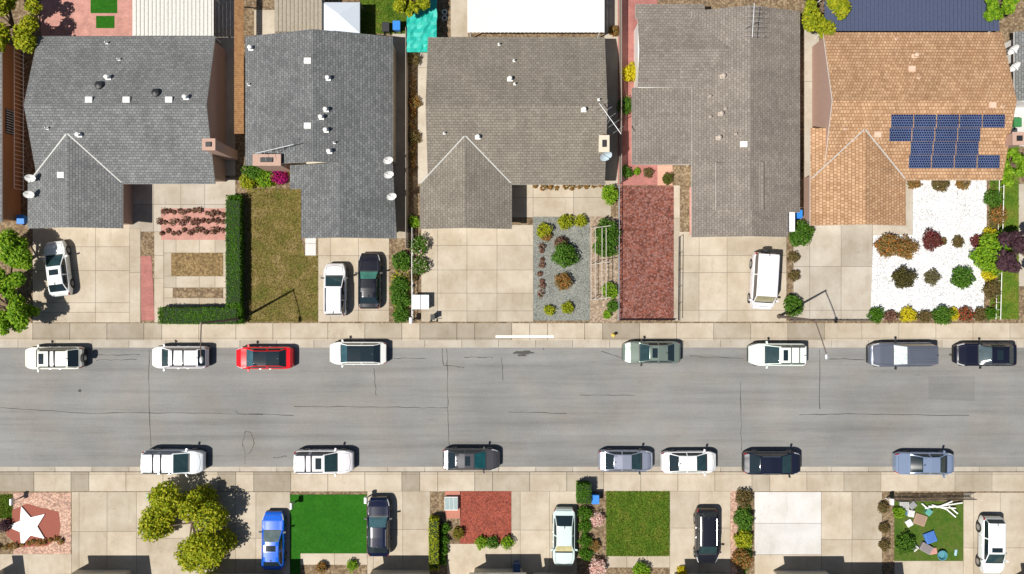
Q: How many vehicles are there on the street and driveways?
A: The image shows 24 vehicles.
